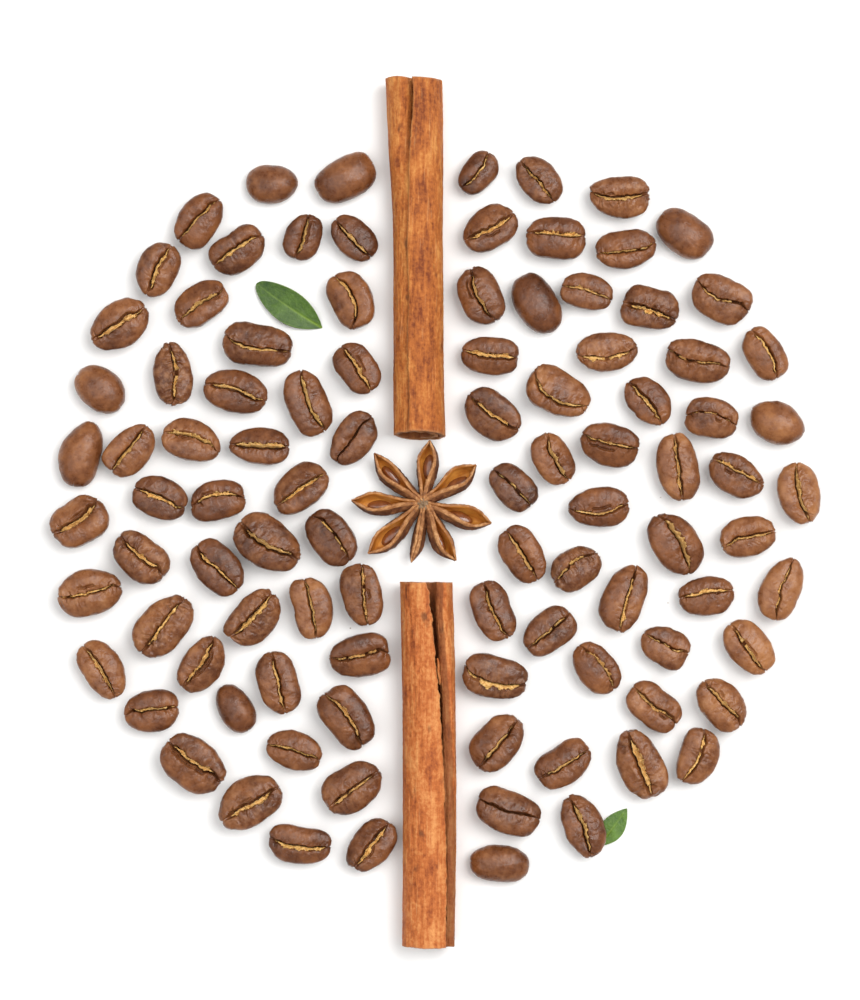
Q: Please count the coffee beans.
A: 97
